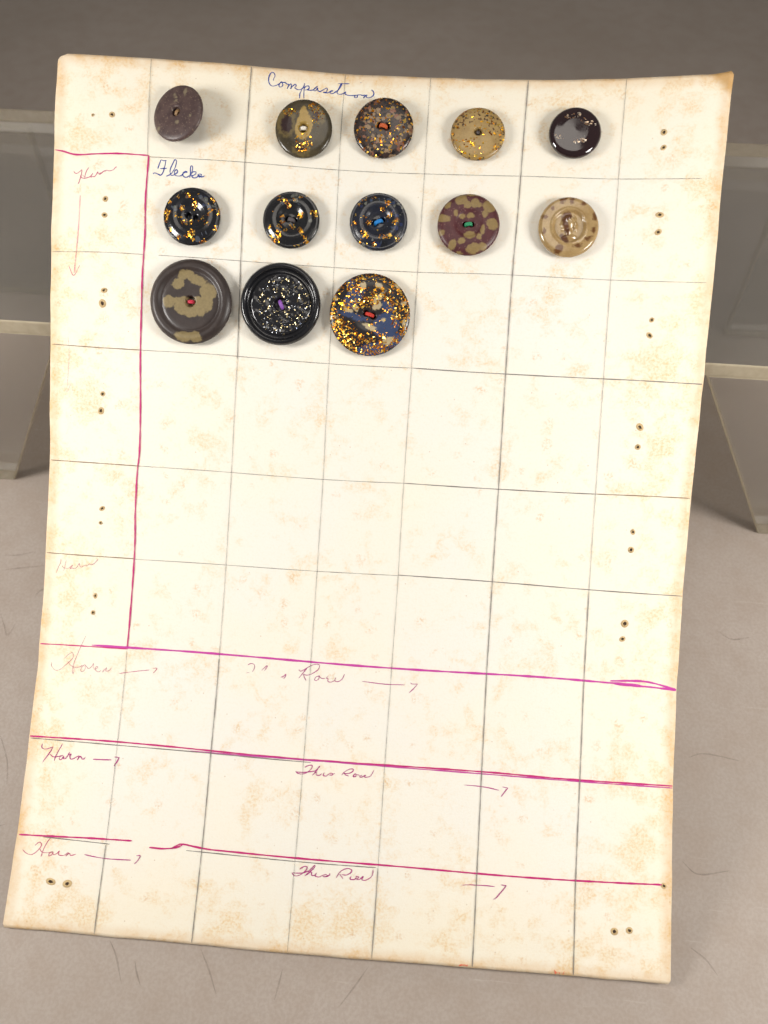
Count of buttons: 13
